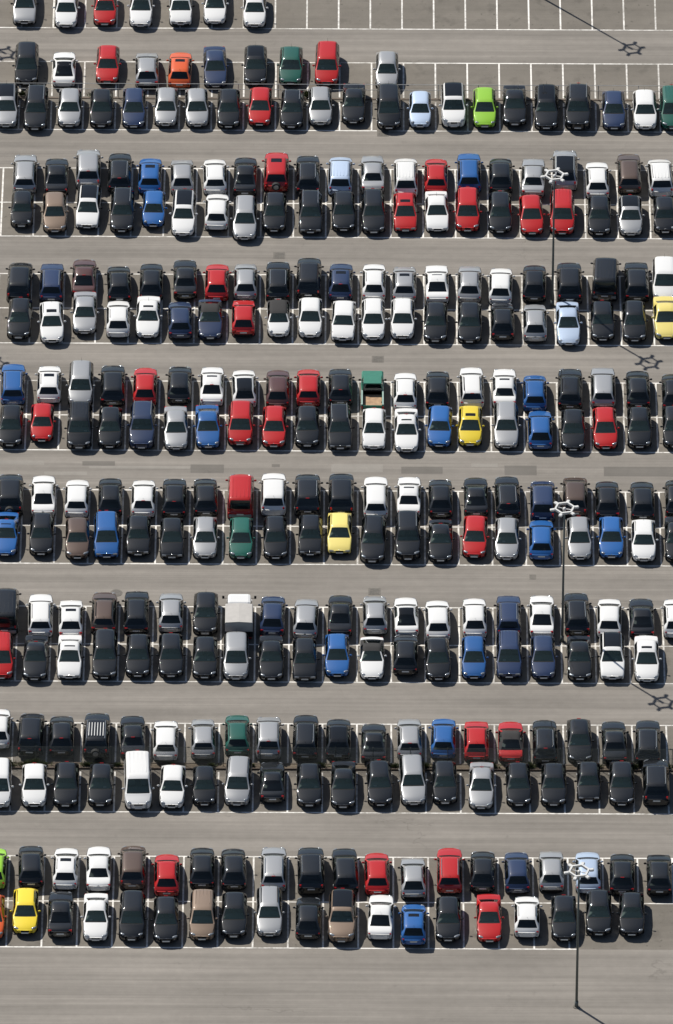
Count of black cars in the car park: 134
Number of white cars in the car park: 66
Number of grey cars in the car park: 42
